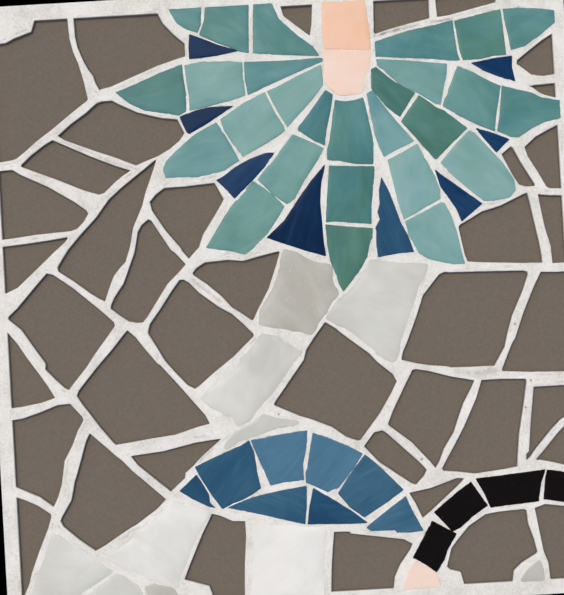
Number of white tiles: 10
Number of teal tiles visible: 27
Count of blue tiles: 16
